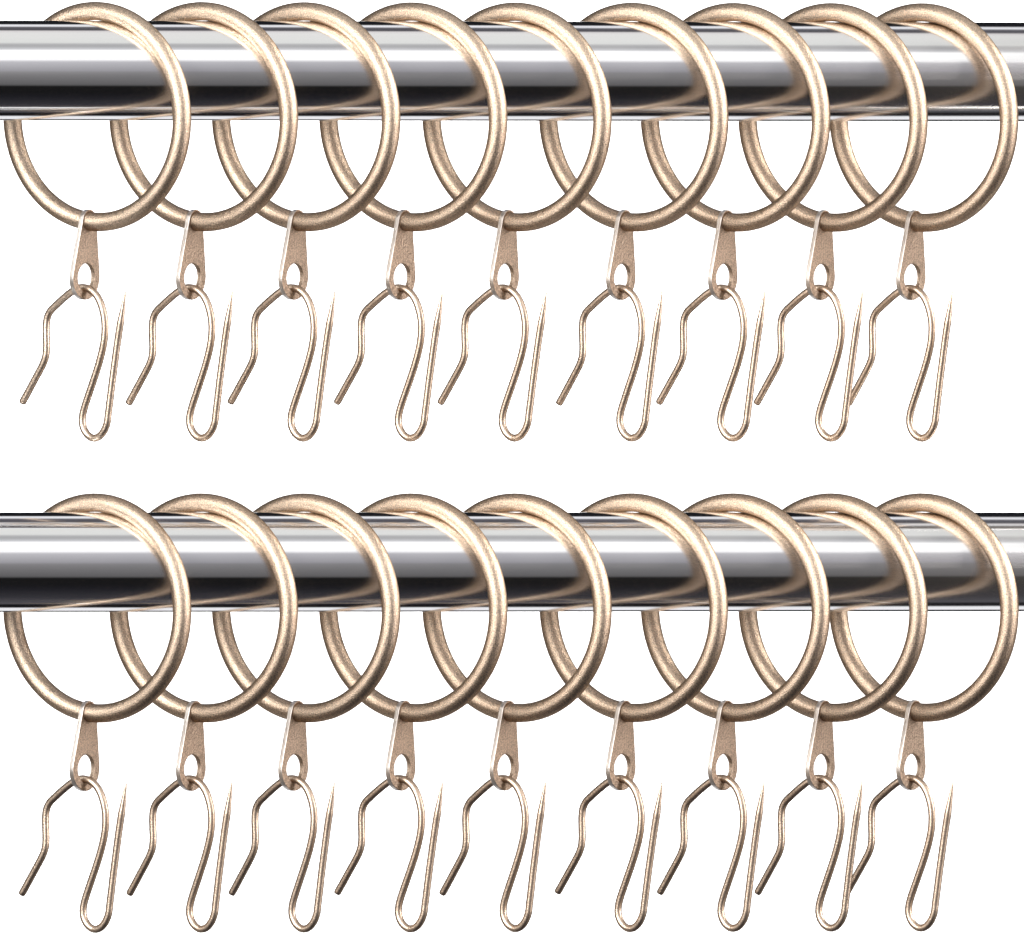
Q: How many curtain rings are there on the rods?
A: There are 18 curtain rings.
